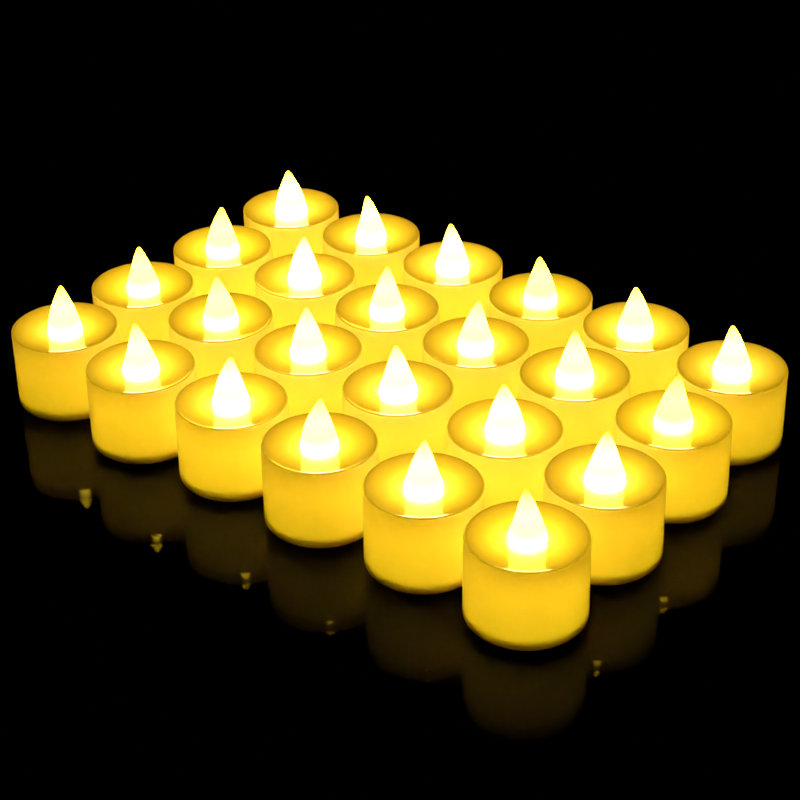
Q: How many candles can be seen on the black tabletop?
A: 24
